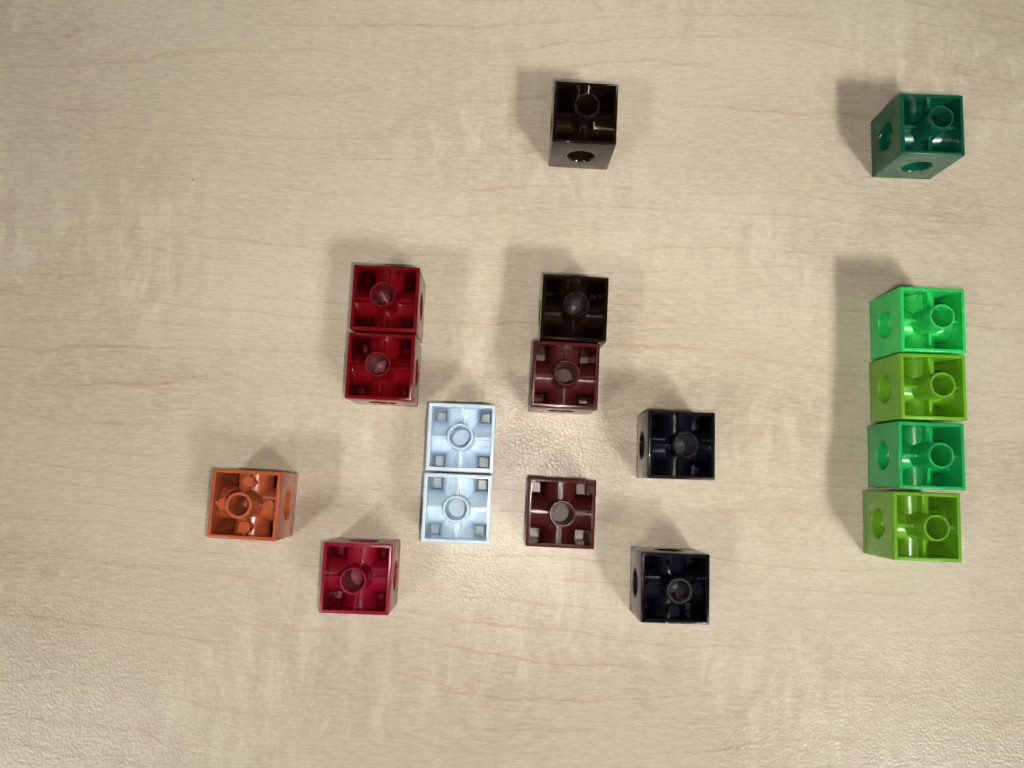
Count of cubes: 17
